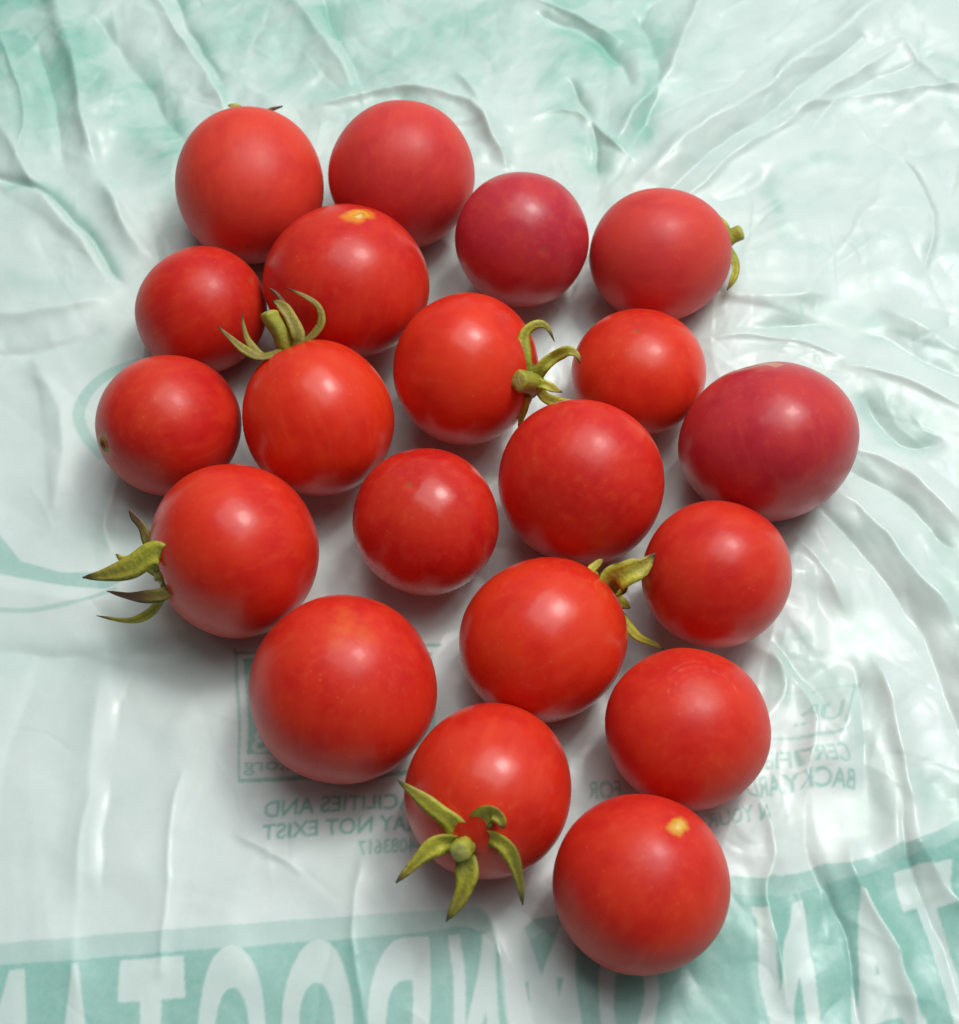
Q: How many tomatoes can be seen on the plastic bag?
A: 20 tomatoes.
